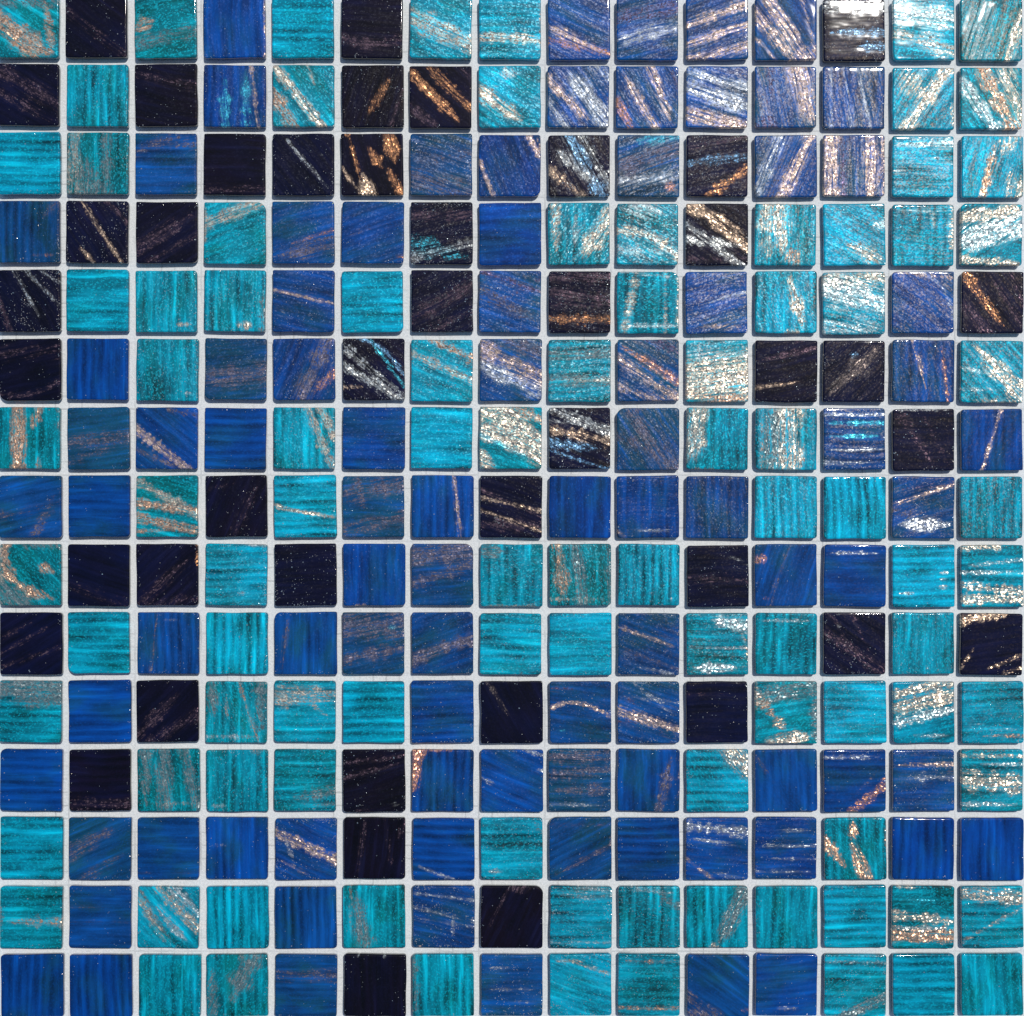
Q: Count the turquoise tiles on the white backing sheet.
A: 95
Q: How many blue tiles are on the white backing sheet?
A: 87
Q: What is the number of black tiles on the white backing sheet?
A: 43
